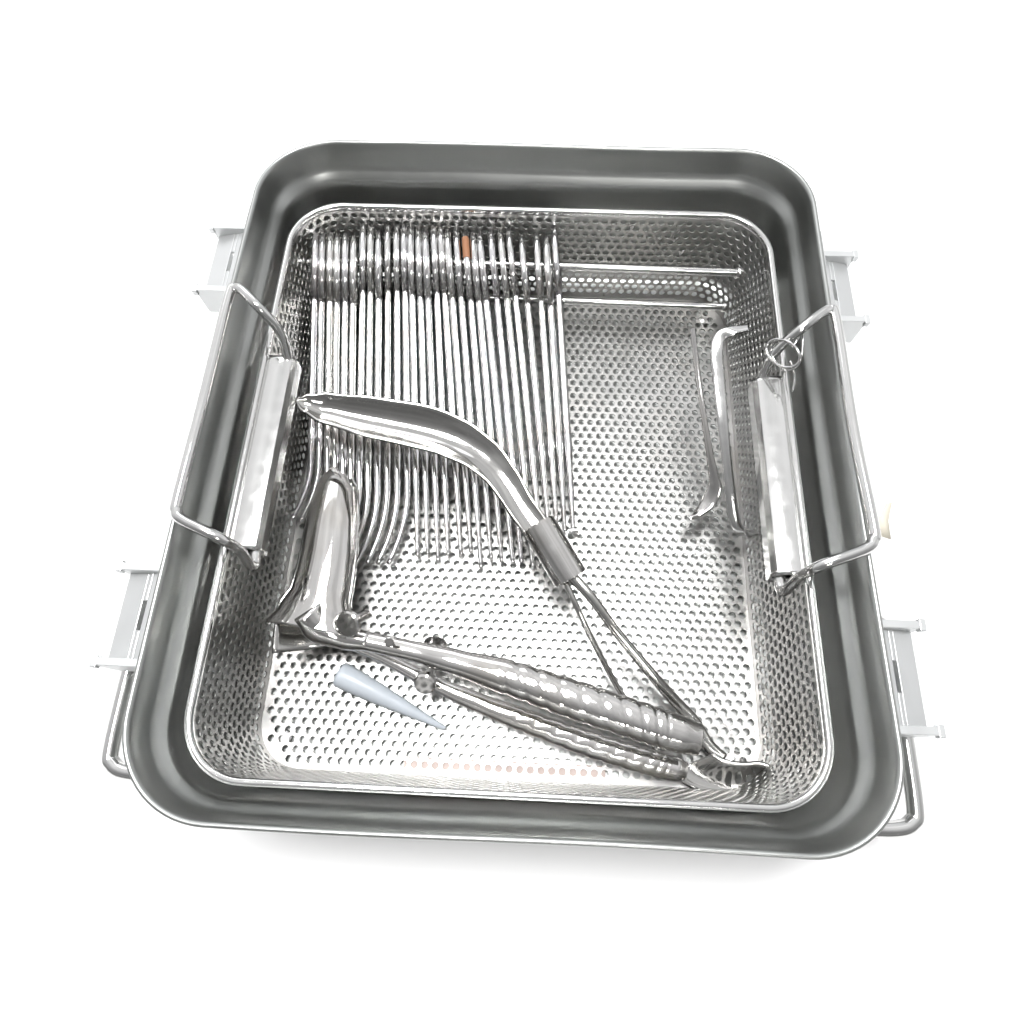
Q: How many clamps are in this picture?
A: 29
